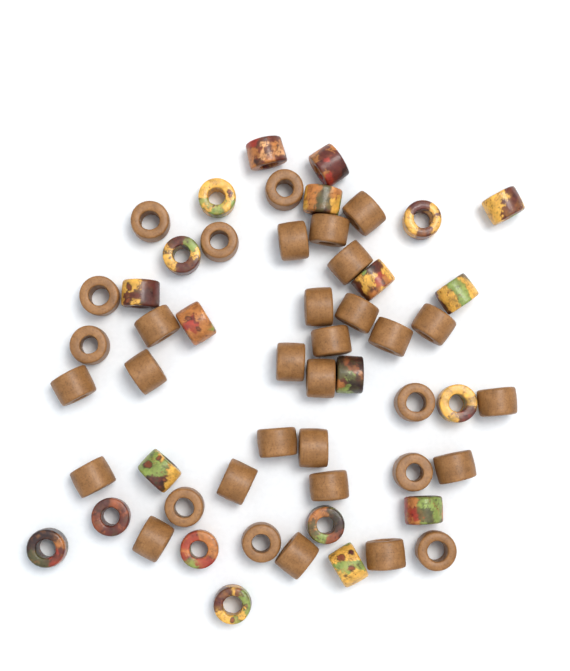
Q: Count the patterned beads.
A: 21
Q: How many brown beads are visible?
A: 34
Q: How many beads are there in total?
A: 55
